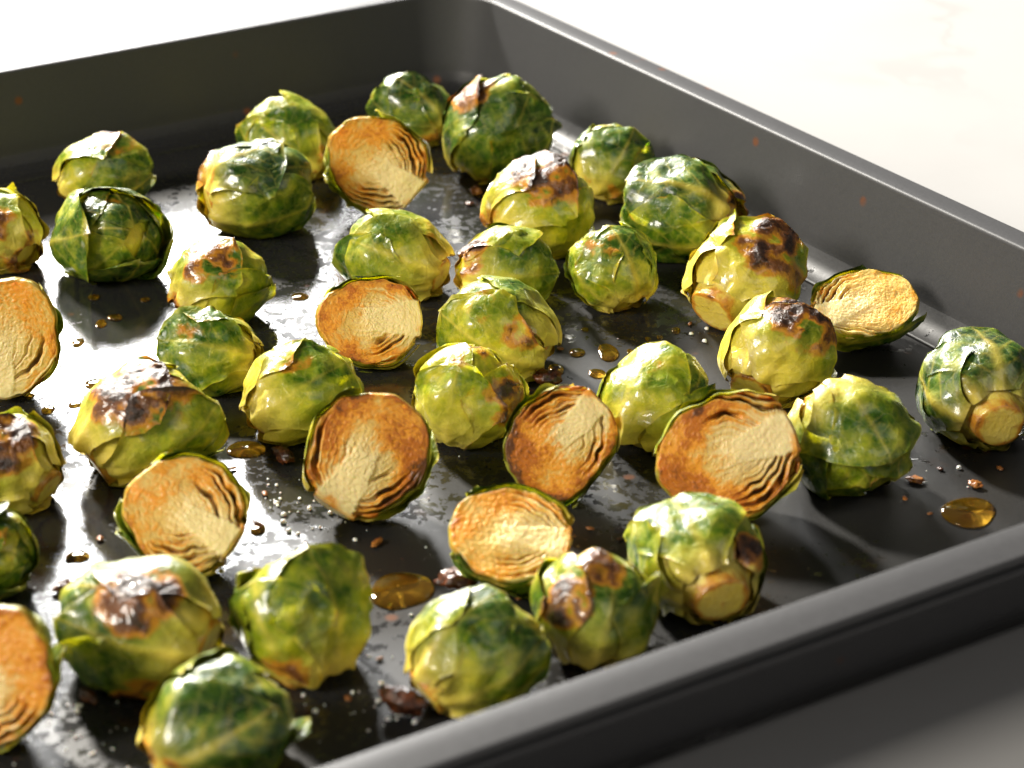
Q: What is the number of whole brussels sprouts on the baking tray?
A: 32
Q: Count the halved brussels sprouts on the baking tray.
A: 10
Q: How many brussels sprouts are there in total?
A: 42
